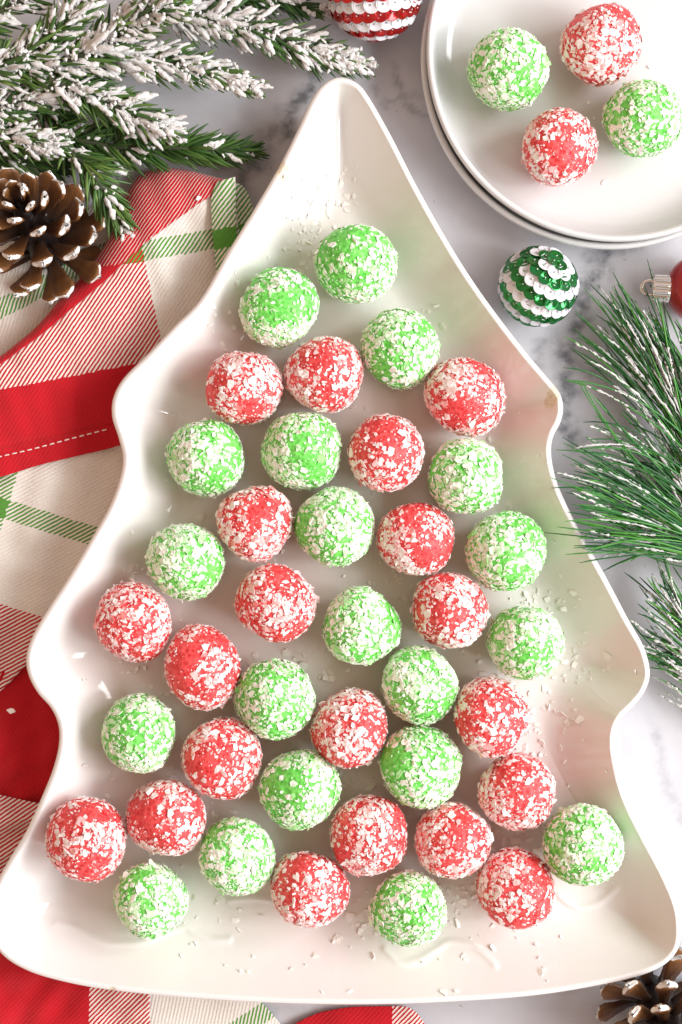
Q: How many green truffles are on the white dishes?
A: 22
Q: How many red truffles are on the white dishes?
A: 22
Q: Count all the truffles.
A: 44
